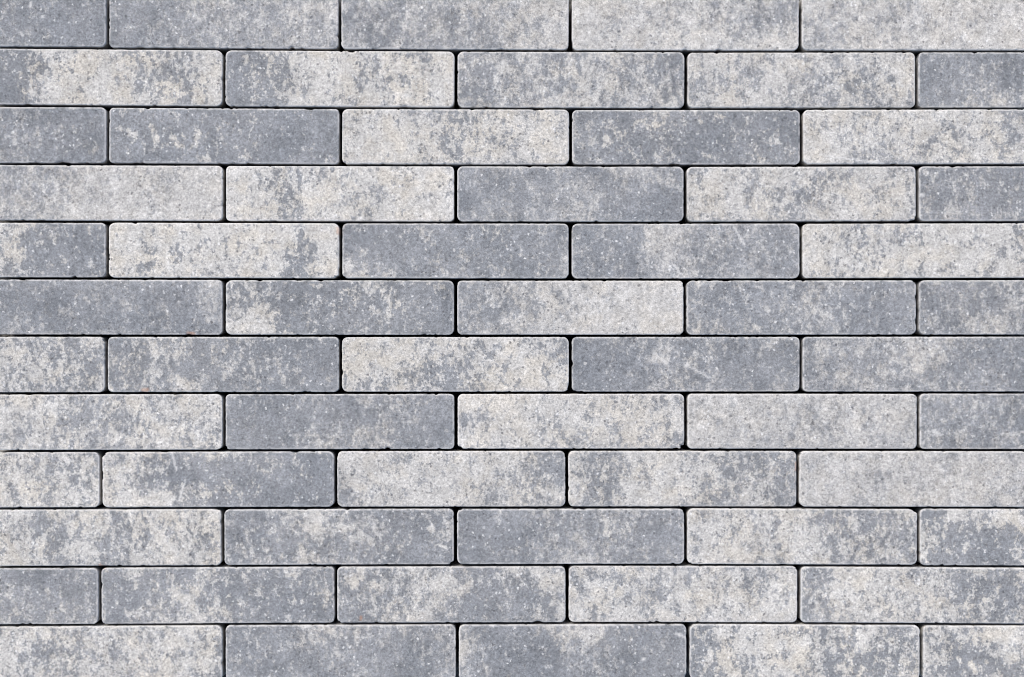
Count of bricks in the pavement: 60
